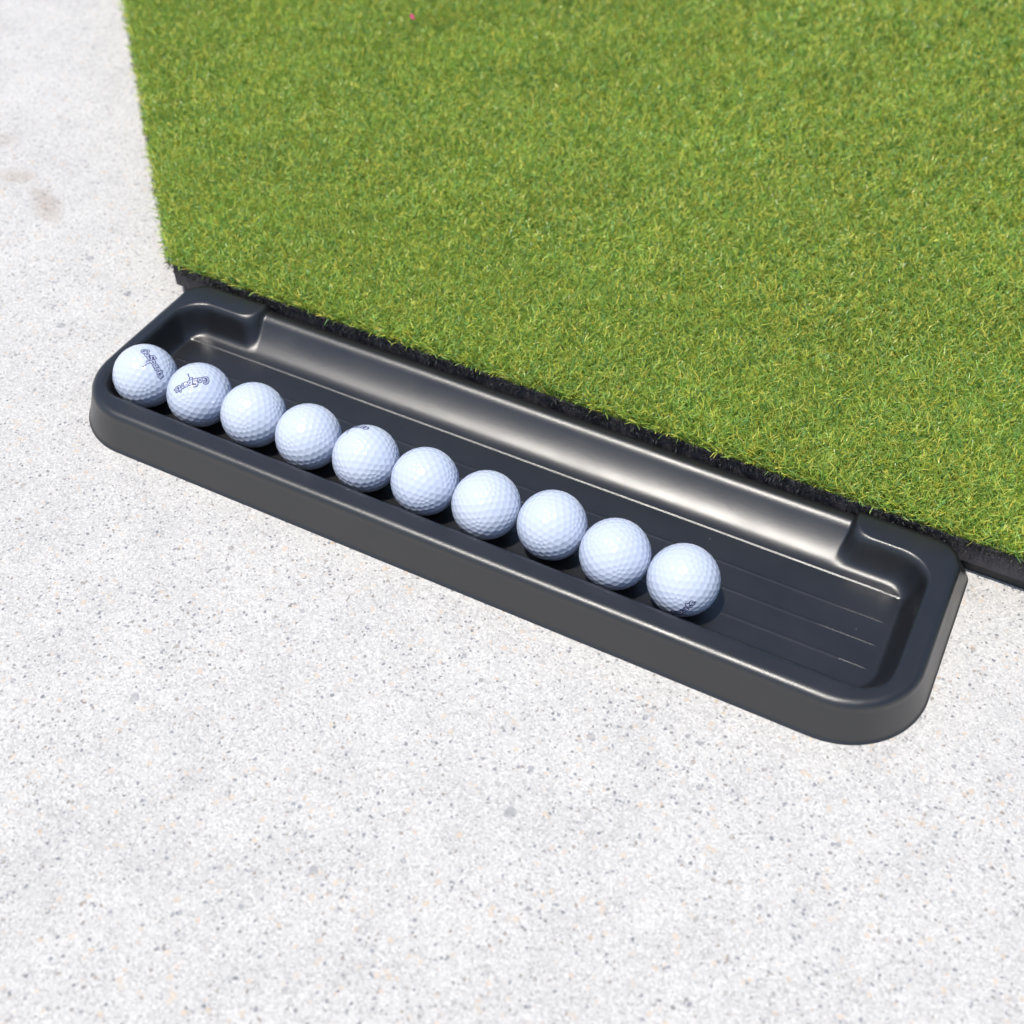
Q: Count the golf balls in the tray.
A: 10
